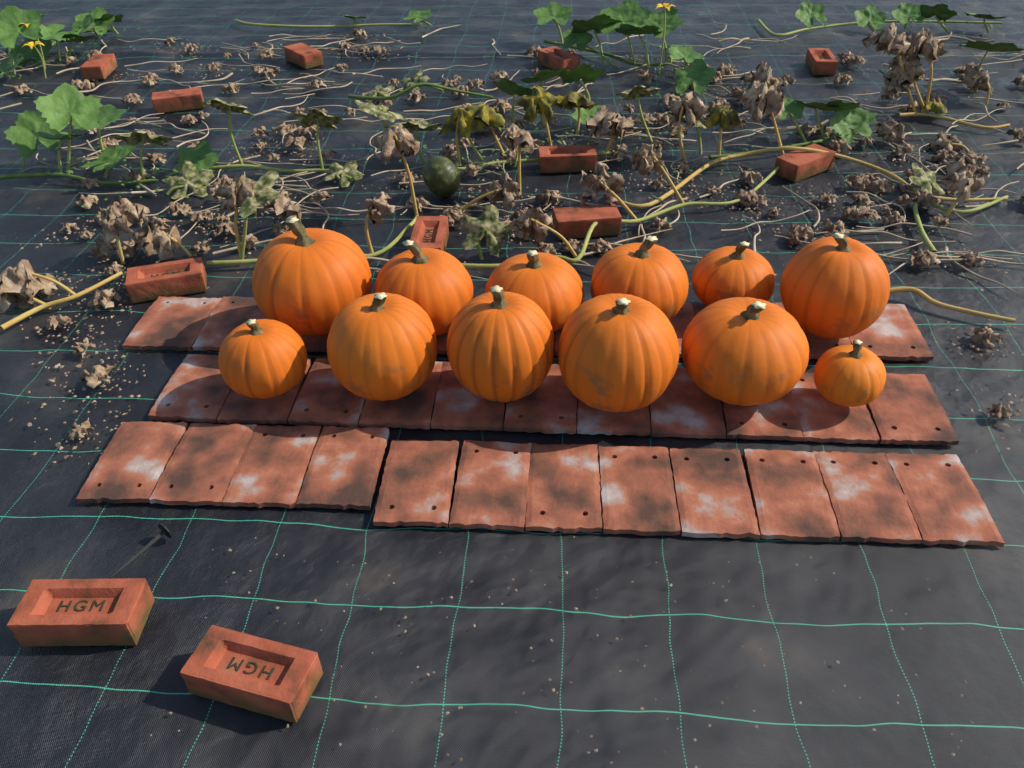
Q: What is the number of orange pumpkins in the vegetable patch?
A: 12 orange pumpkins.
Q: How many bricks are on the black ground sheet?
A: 12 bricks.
